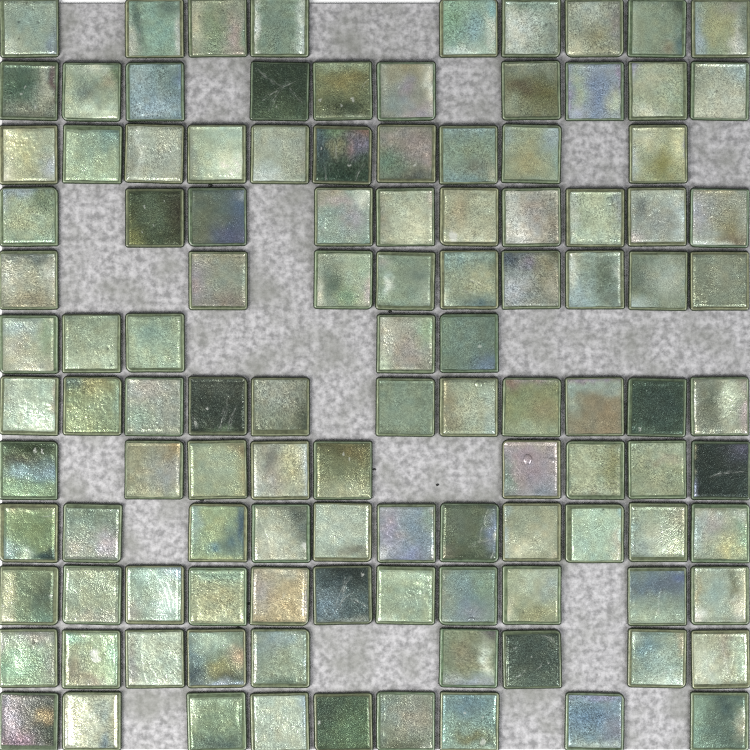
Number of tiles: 113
